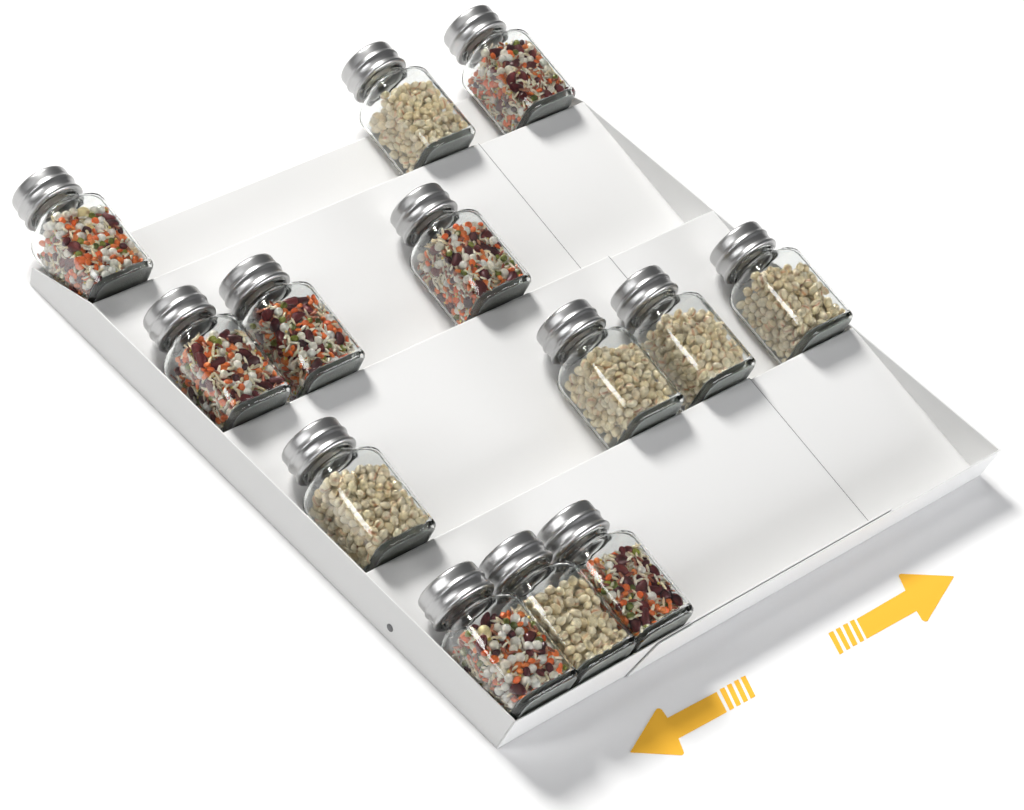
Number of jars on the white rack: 13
